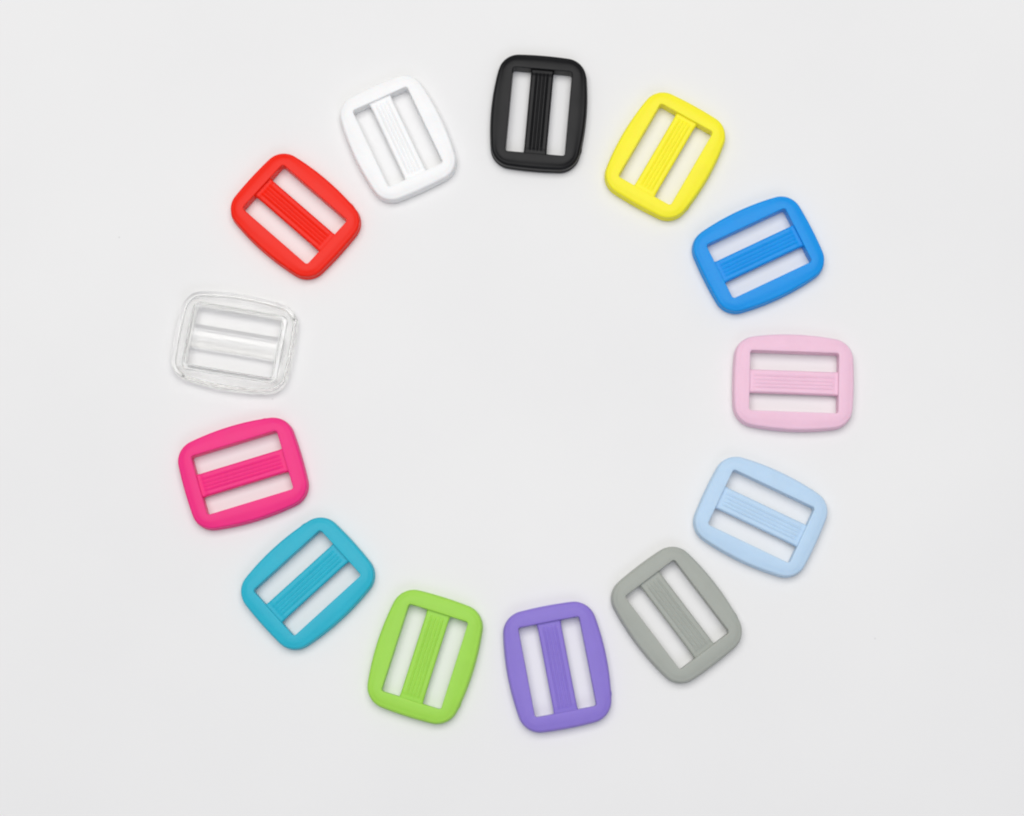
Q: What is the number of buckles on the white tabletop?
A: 13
